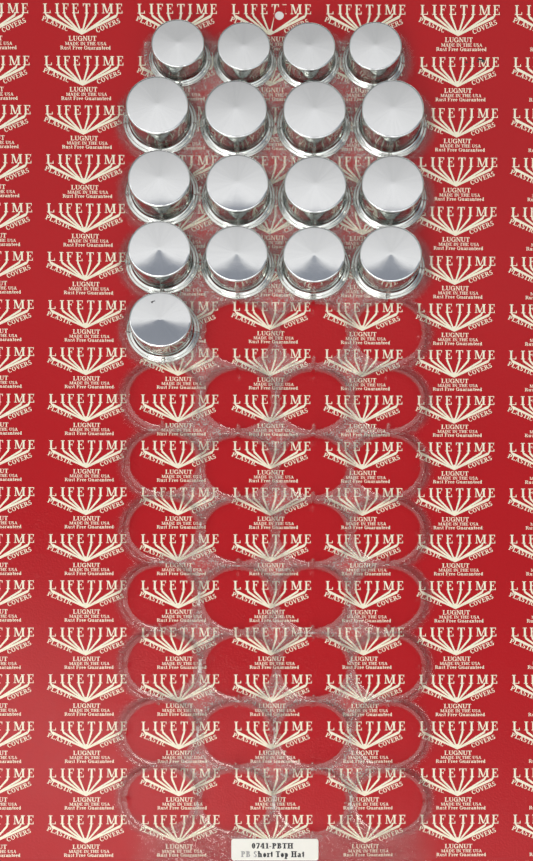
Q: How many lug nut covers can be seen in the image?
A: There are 17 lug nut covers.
